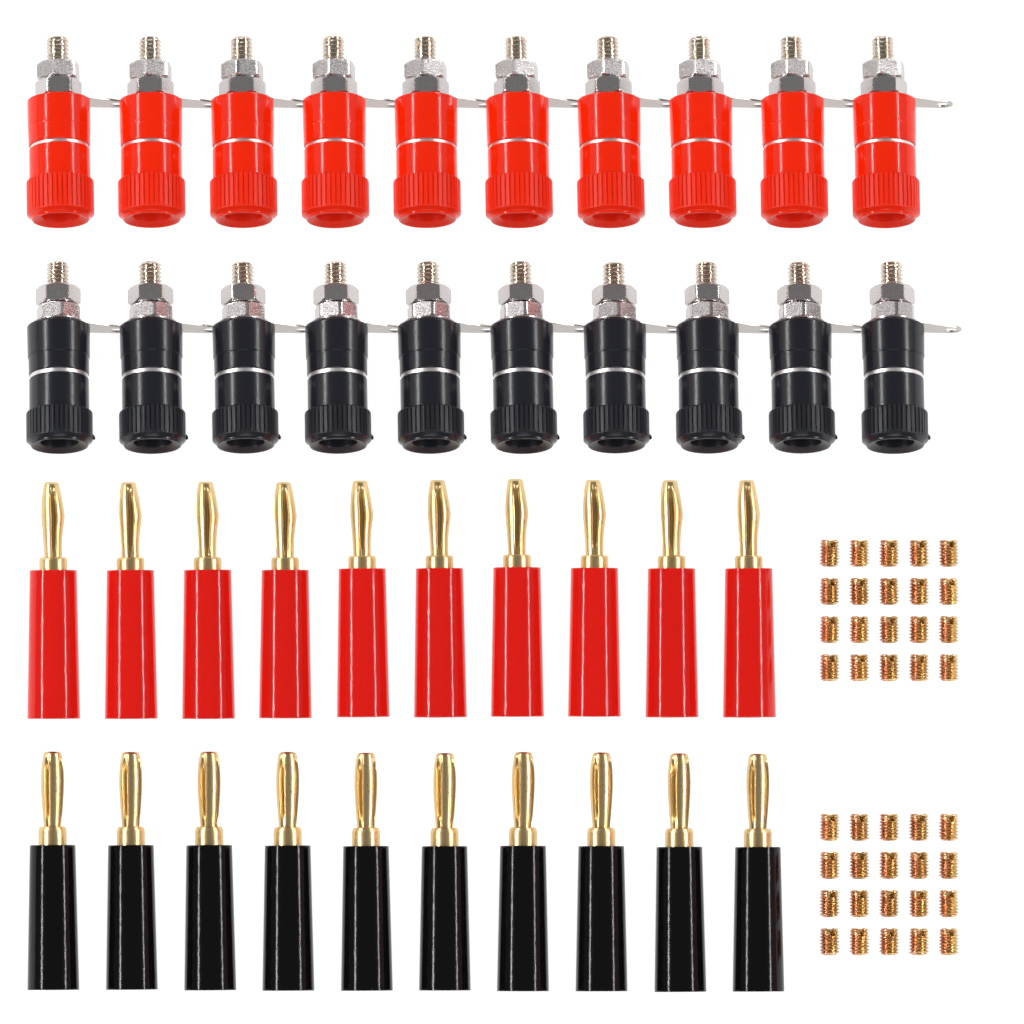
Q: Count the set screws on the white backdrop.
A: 40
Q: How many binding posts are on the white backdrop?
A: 20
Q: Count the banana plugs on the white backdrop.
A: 20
